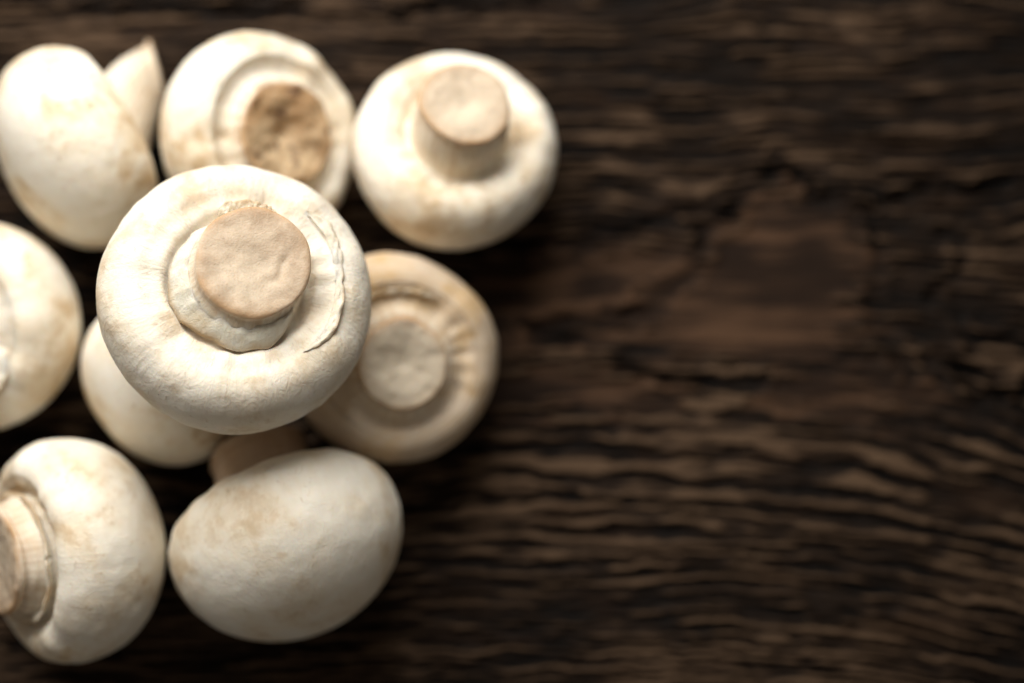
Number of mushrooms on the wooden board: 9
